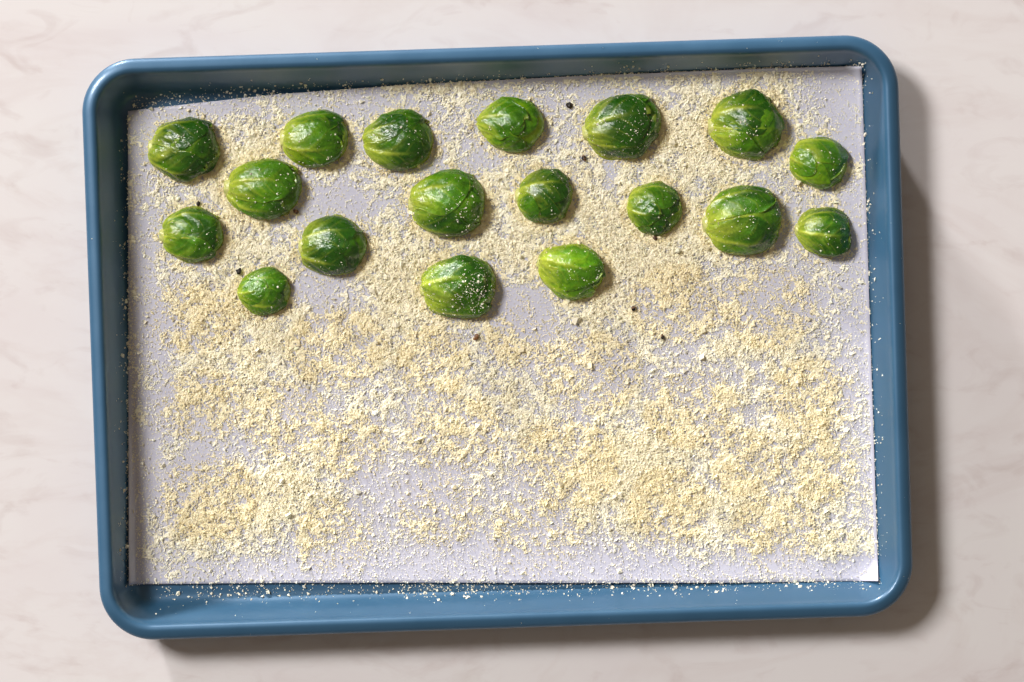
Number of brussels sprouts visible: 18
